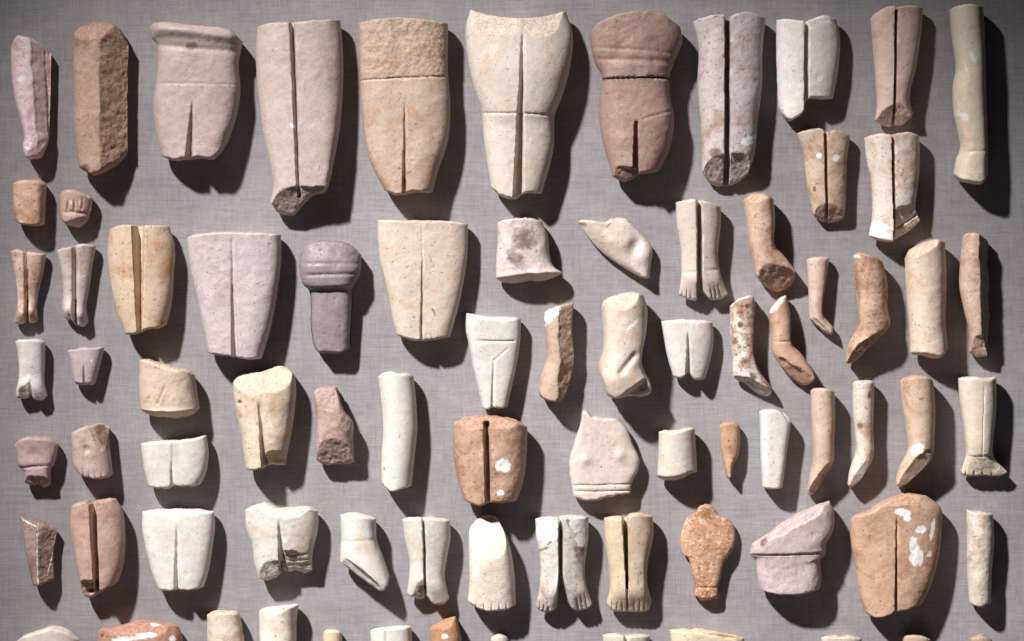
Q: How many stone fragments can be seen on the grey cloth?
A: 79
